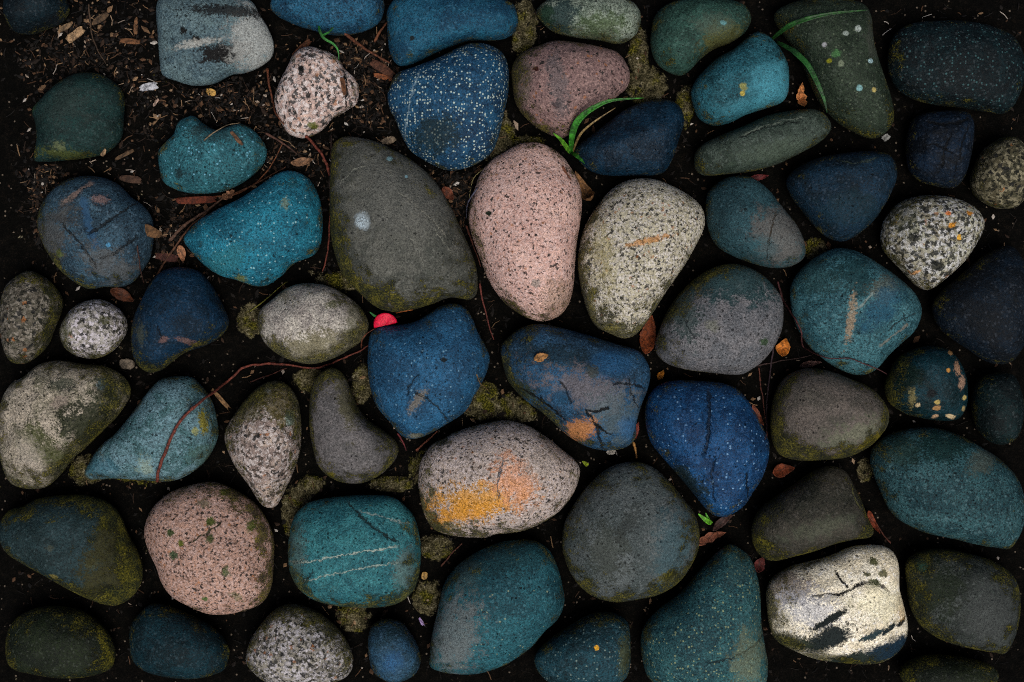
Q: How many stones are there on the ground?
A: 60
